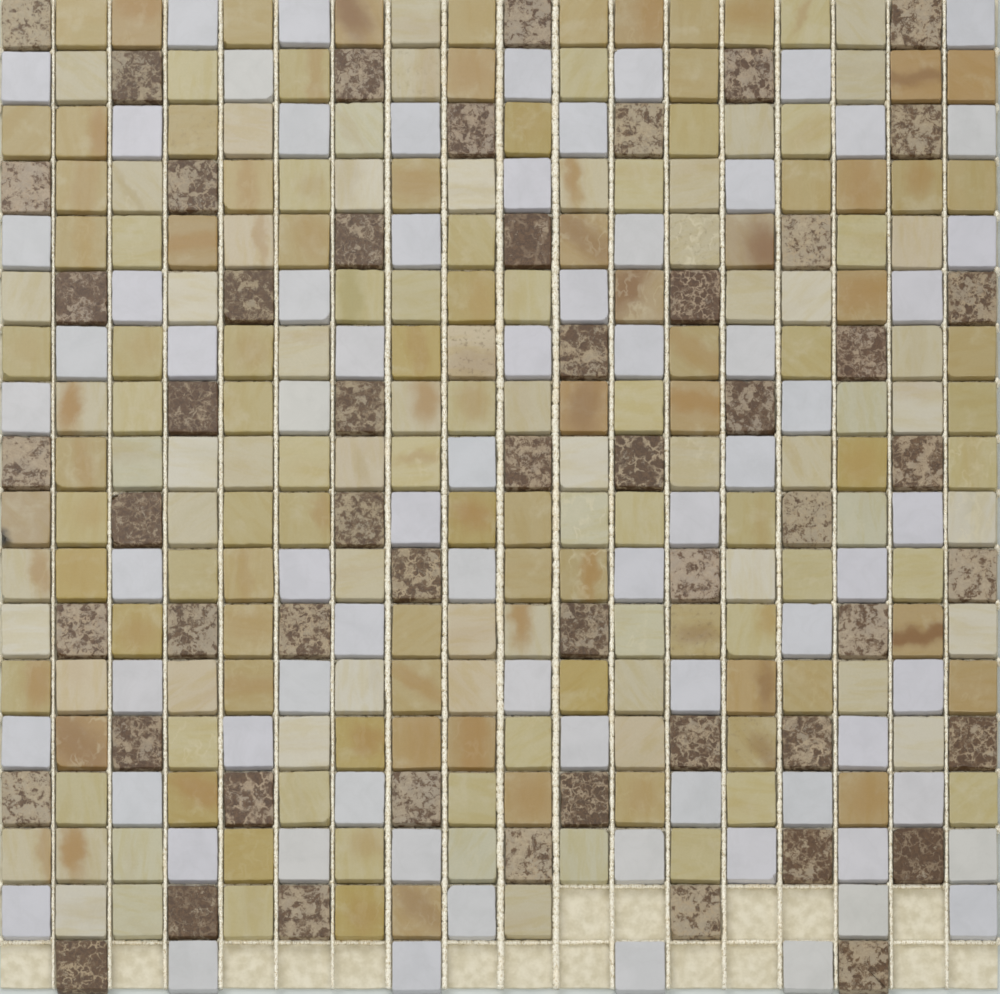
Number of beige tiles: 179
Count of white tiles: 74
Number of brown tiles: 54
